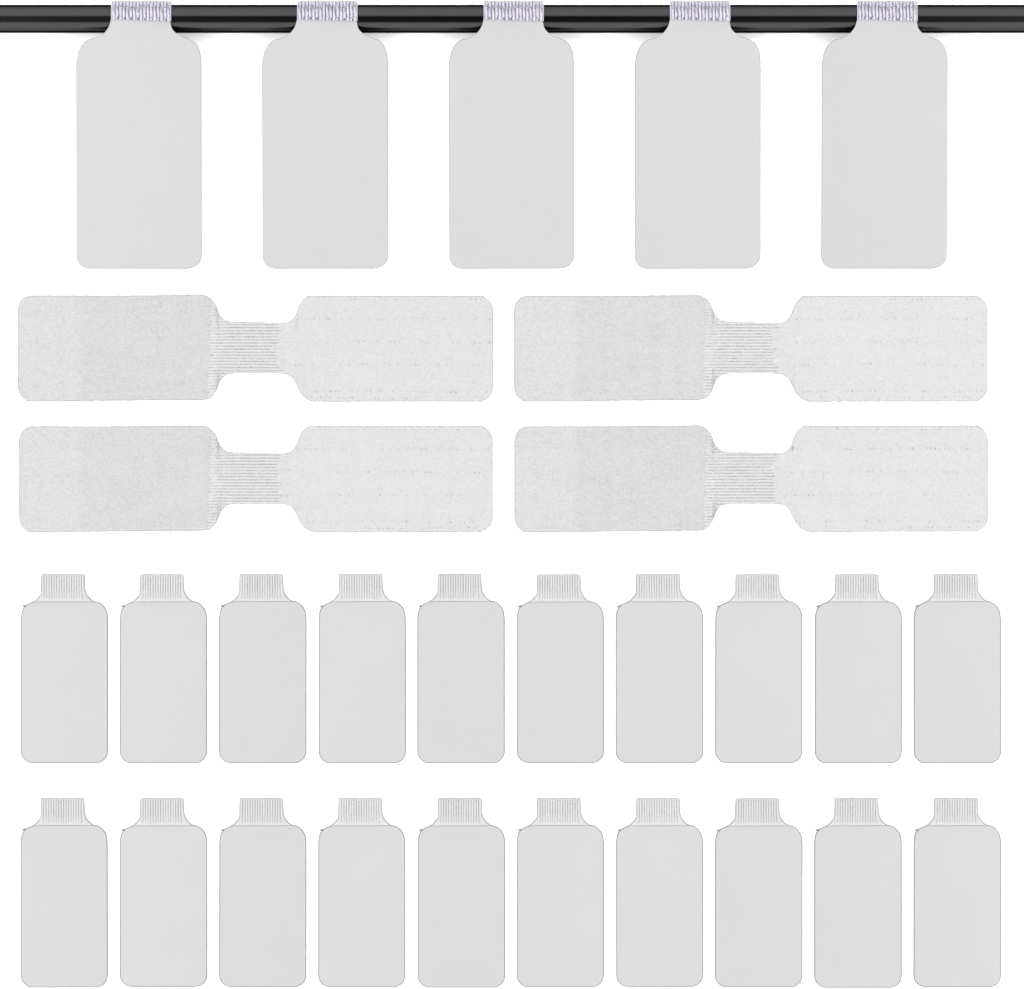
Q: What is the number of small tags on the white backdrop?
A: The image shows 20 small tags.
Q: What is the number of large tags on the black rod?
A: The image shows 5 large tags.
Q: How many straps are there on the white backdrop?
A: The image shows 4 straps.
